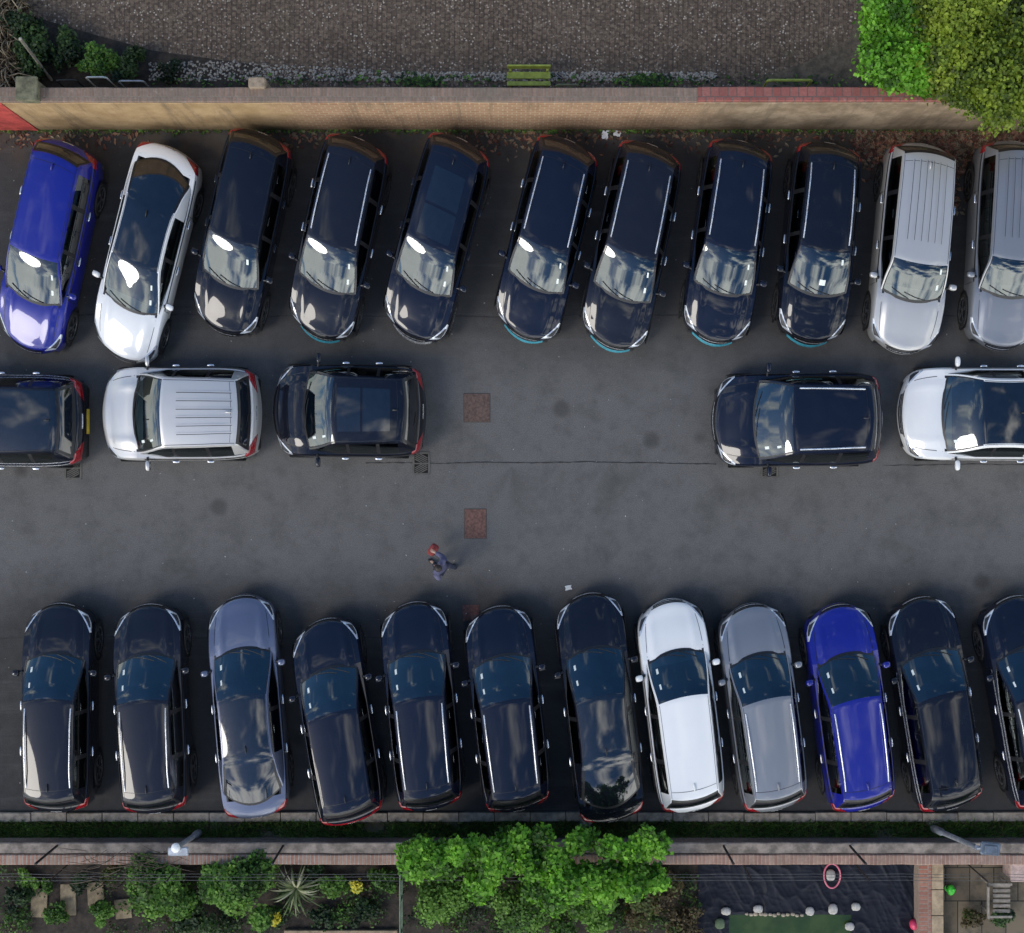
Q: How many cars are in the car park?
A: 28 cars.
